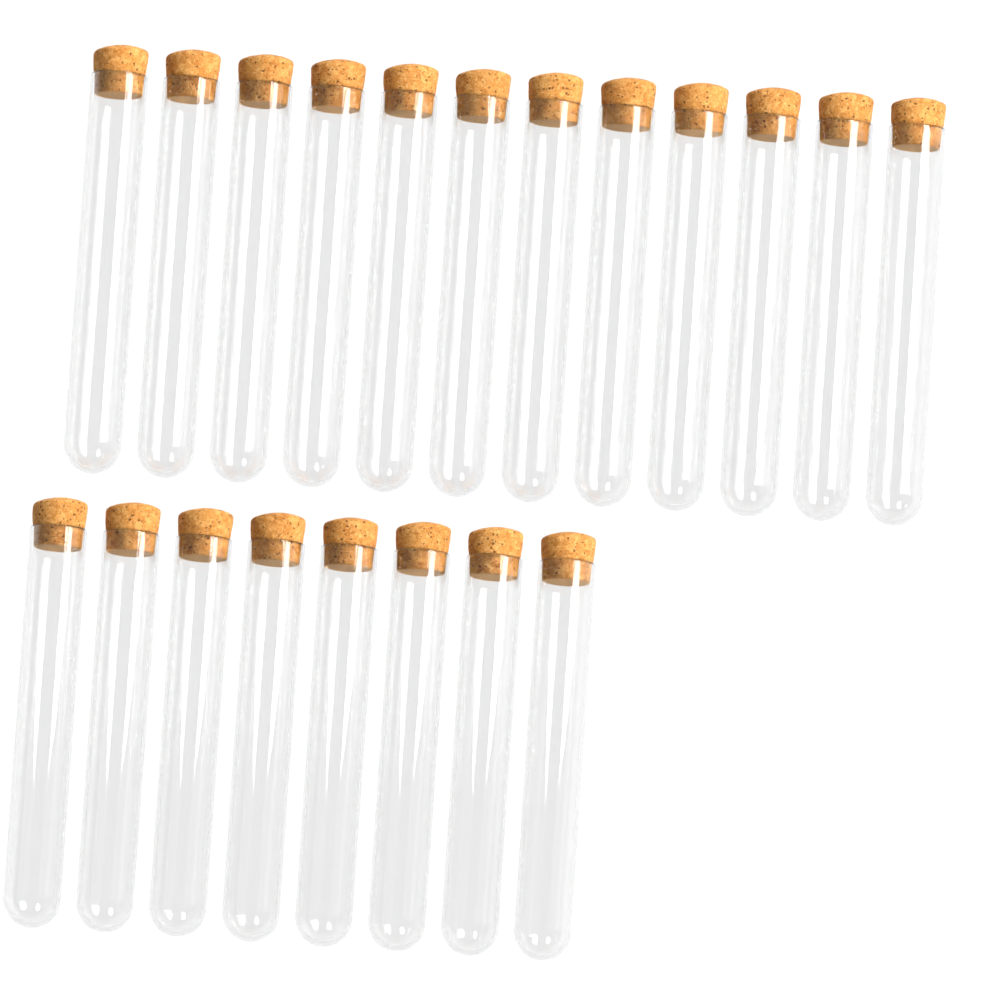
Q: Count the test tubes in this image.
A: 20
